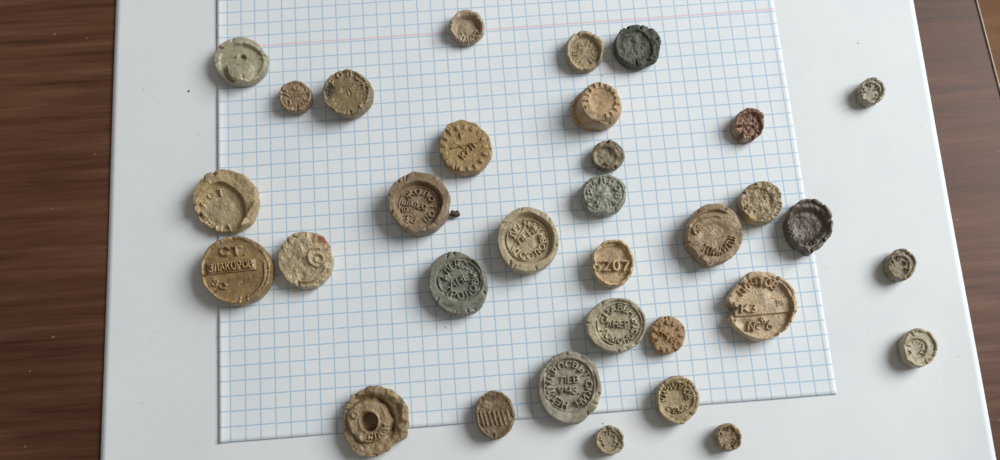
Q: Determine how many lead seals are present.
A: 33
